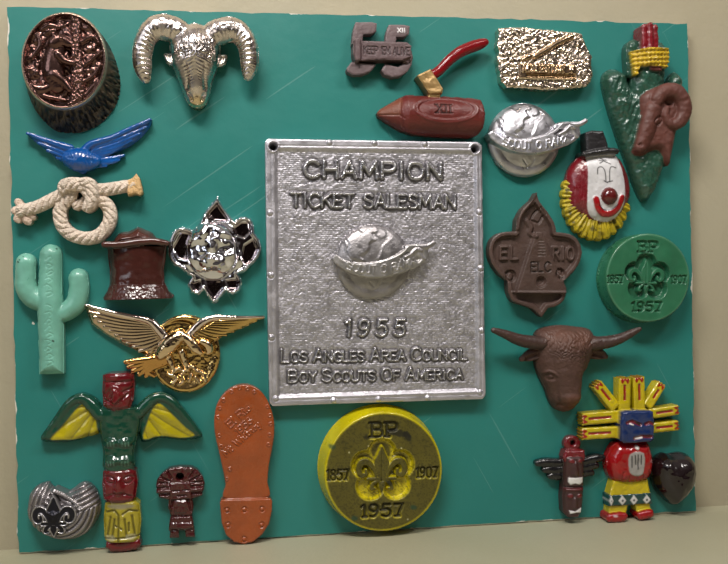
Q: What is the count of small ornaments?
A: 25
